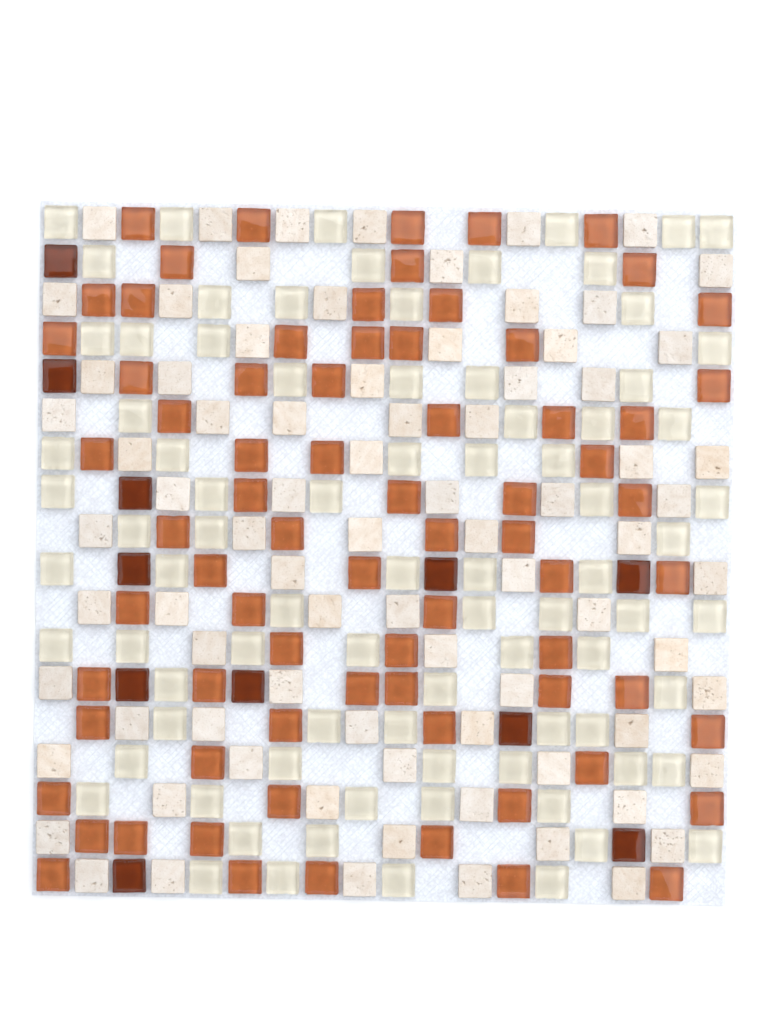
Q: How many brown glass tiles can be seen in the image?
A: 11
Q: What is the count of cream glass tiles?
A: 82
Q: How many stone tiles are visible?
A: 80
